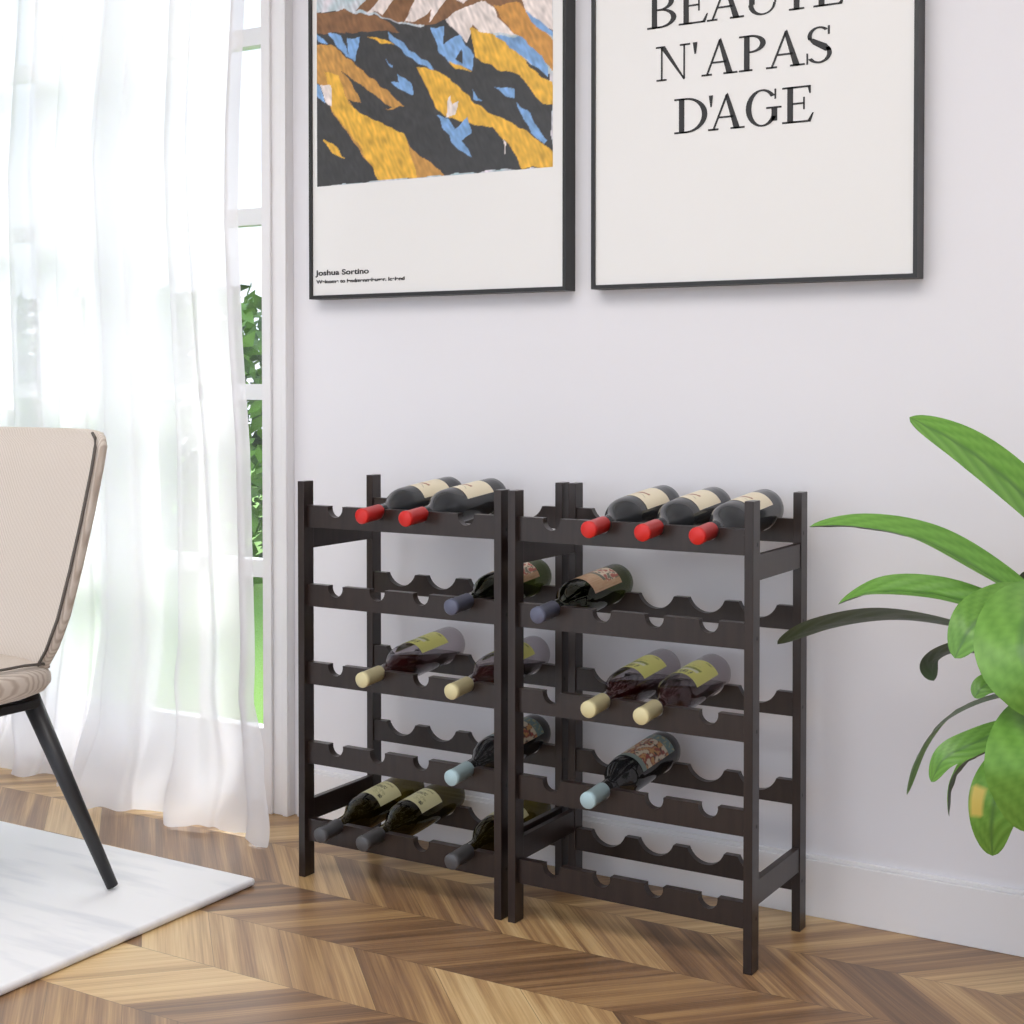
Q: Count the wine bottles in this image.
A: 16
